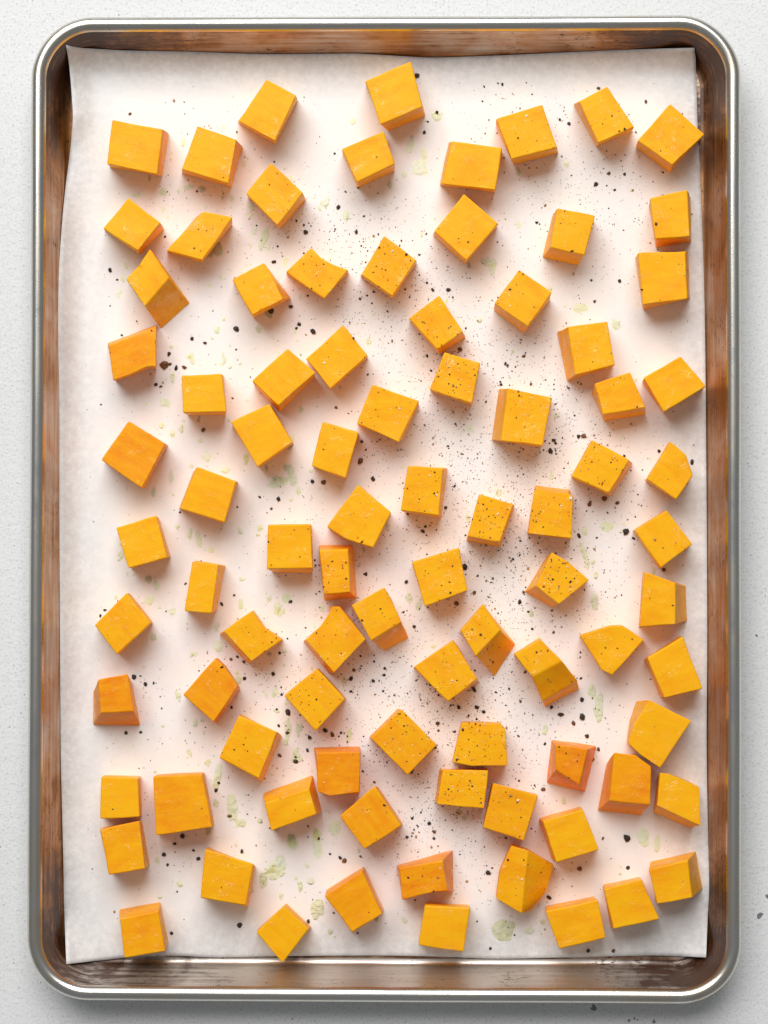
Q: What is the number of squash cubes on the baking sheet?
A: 88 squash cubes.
